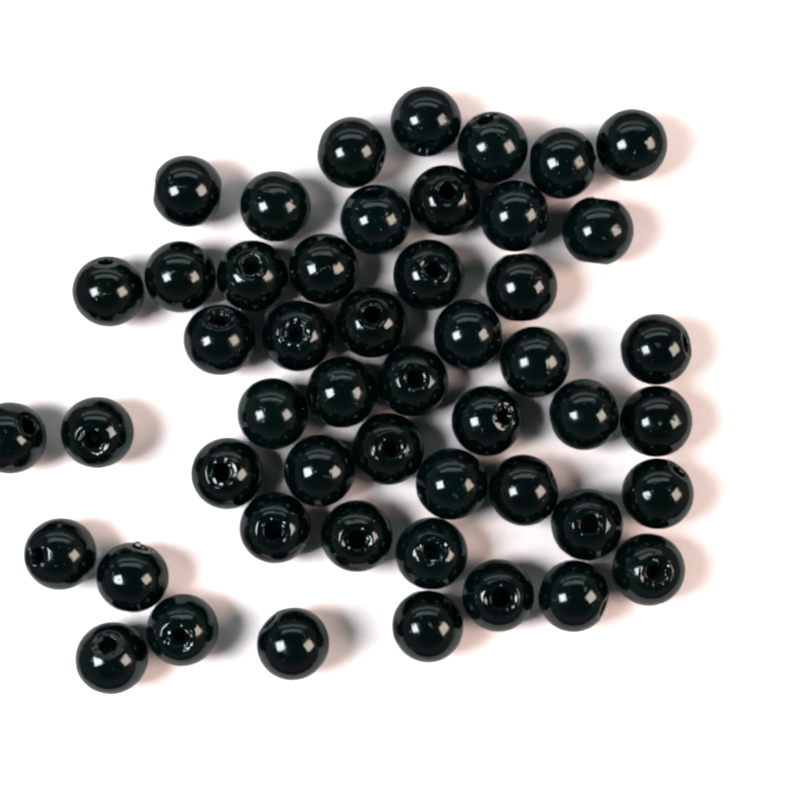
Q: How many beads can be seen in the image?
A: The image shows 50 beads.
